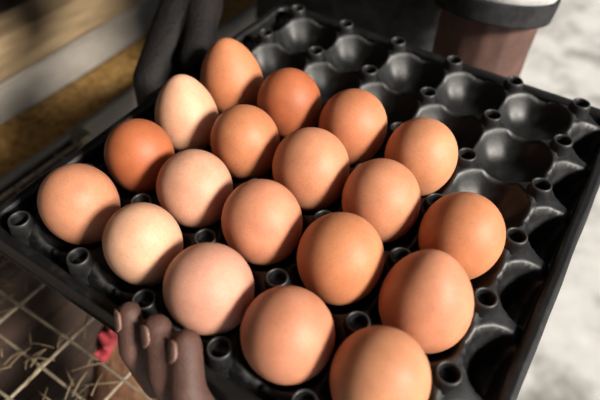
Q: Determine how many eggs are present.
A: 19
